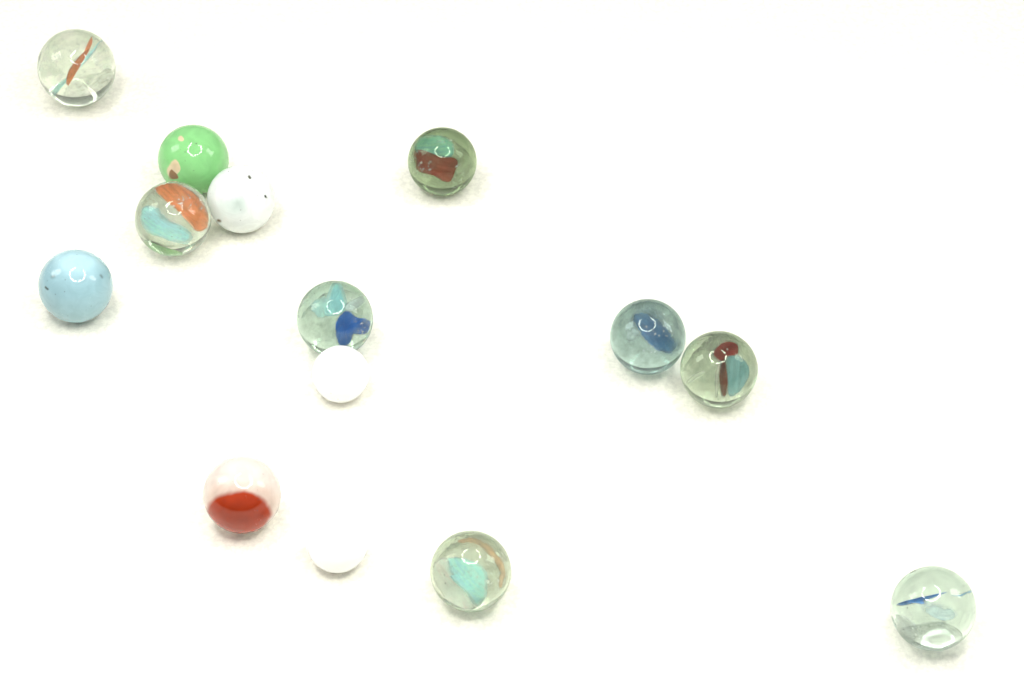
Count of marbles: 14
